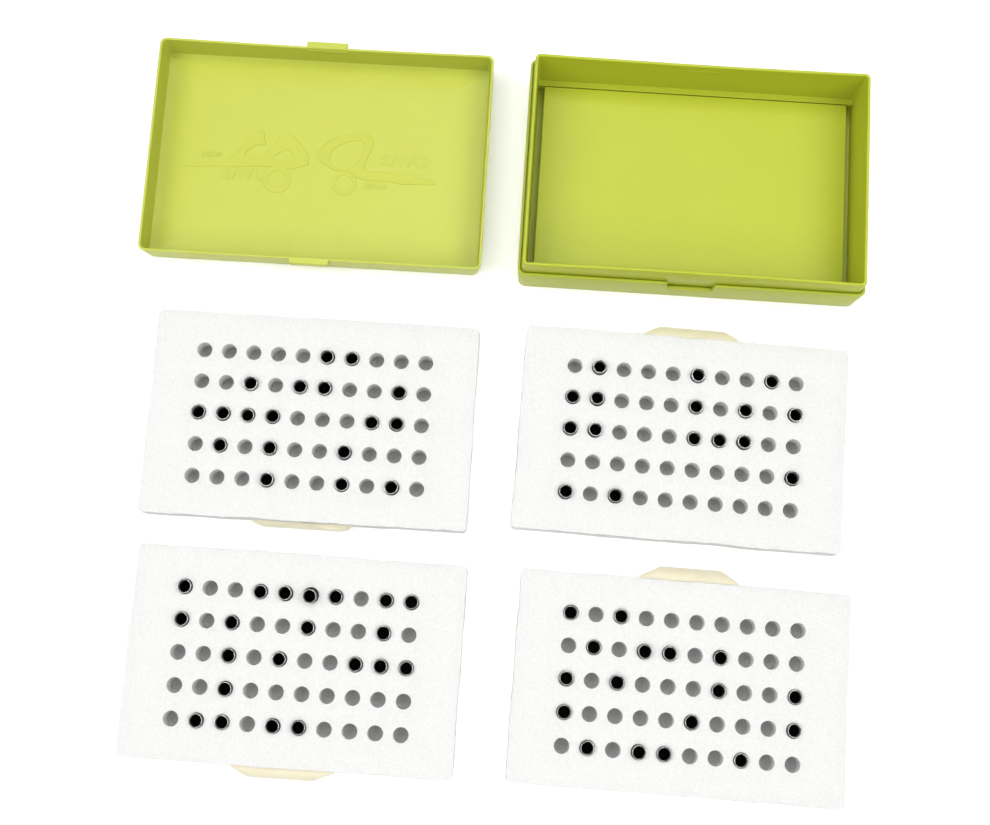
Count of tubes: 72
